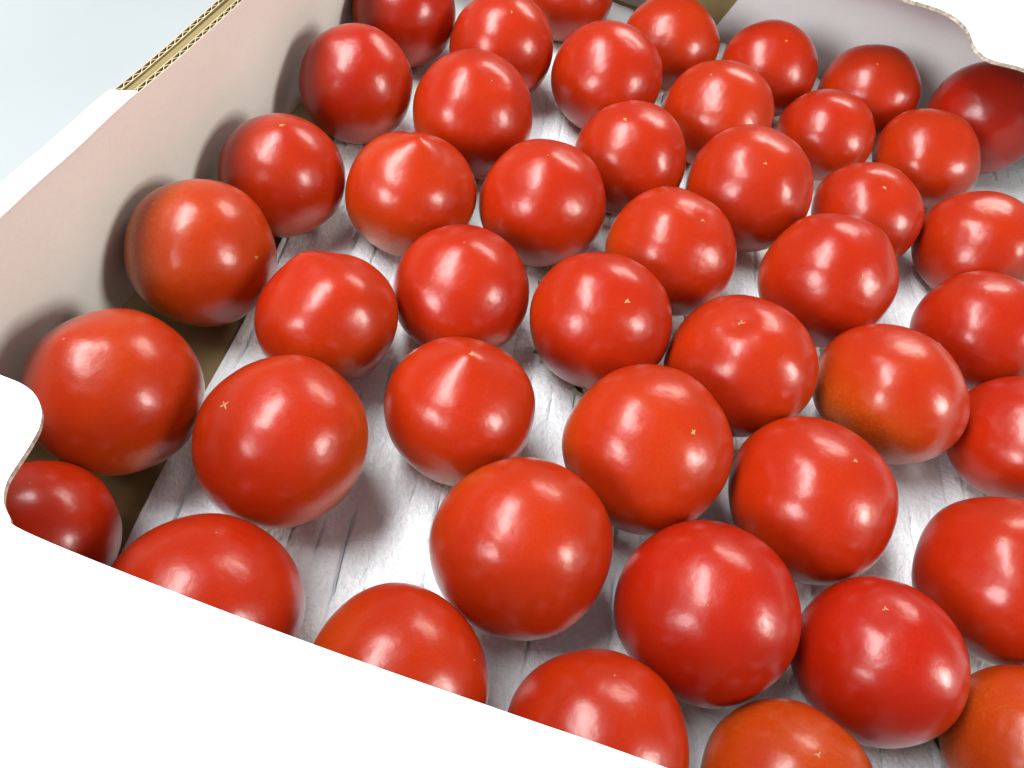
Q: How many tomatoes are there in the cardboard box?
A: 45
